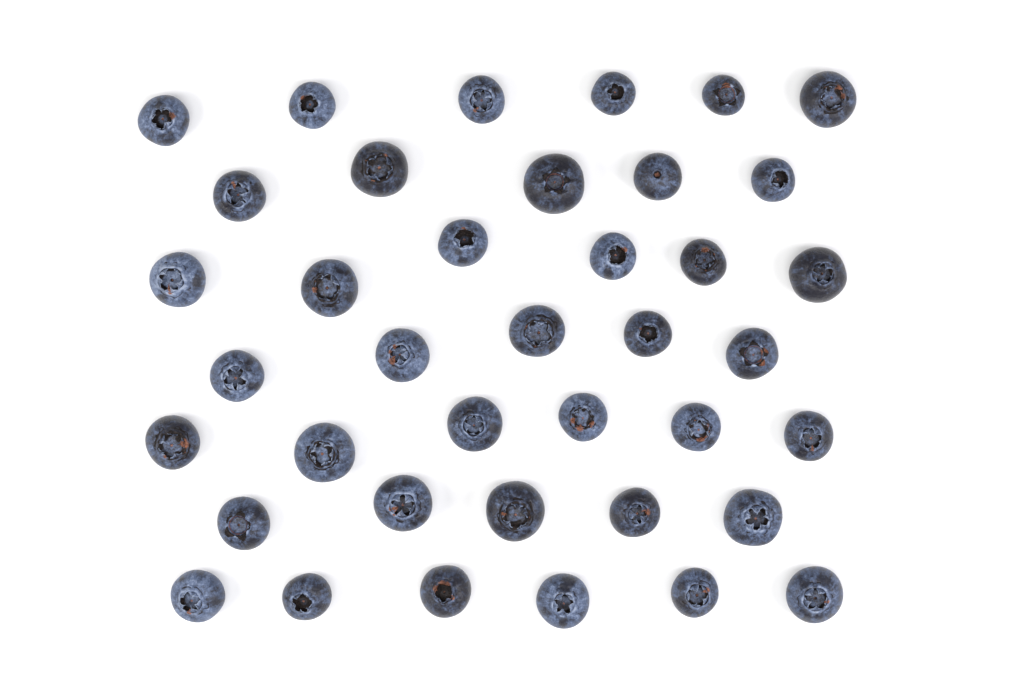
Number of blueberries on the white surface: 39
